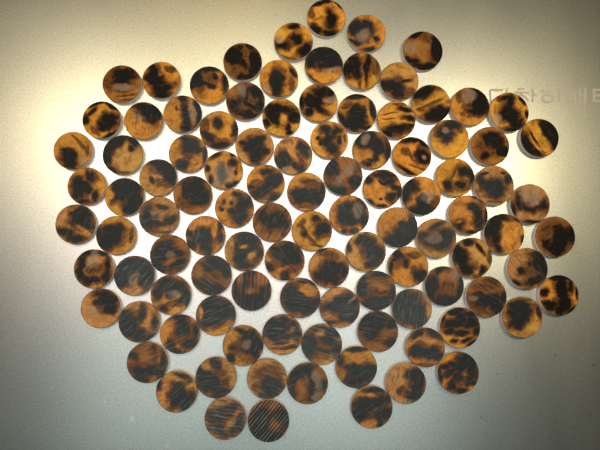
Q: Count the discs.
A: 103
